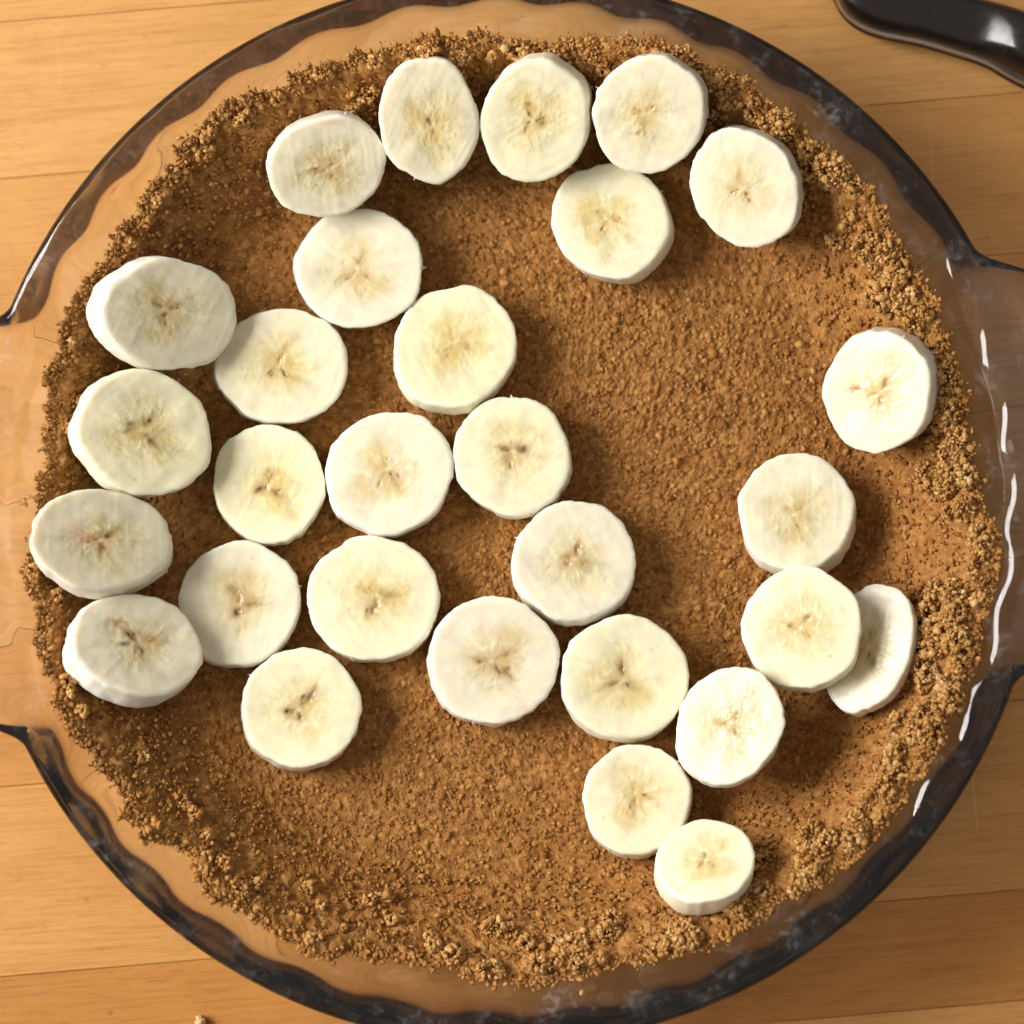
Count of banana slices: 29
